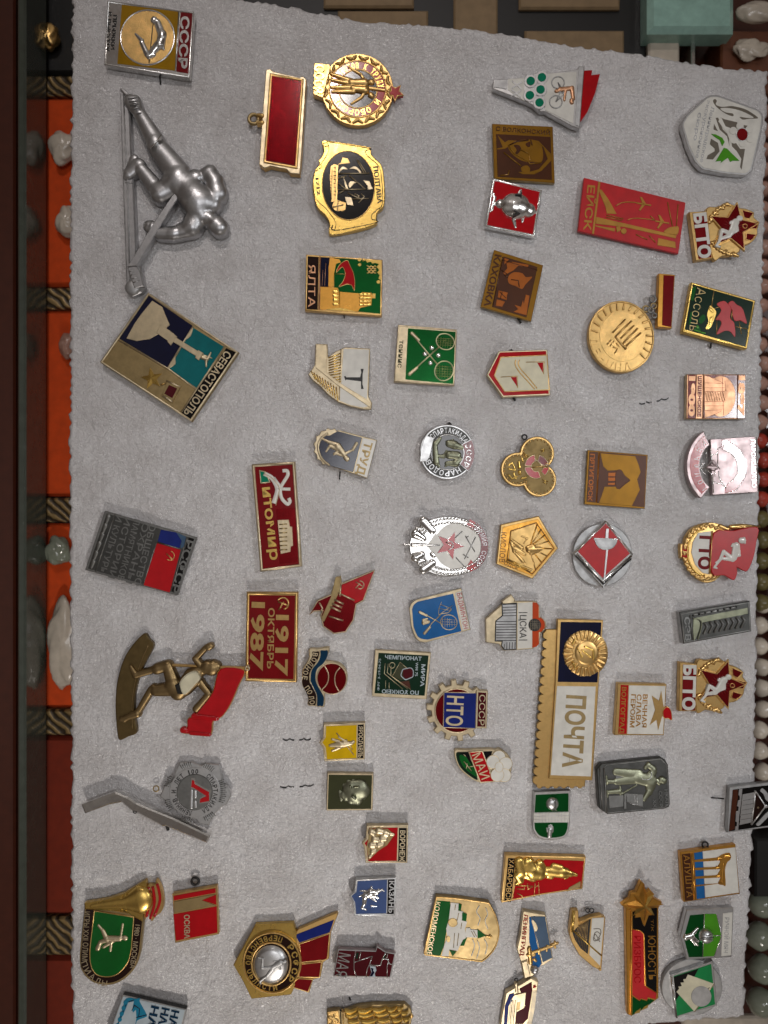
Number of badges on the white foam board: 68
